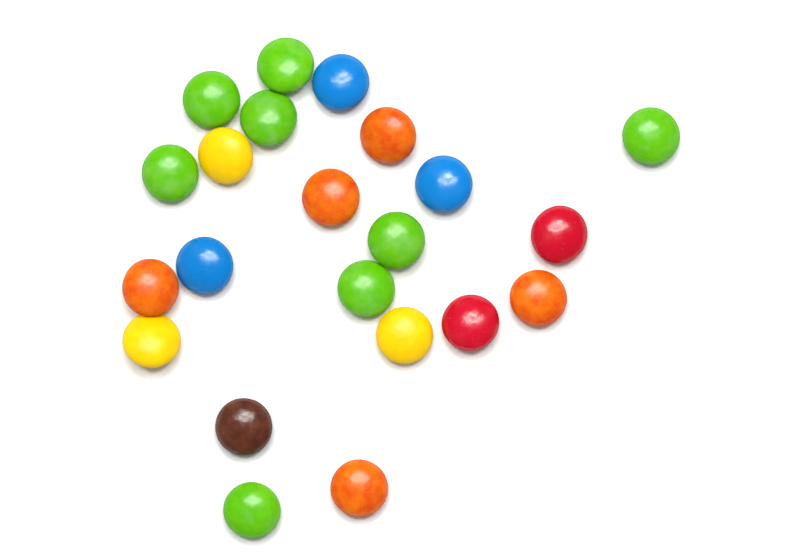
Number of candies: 22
